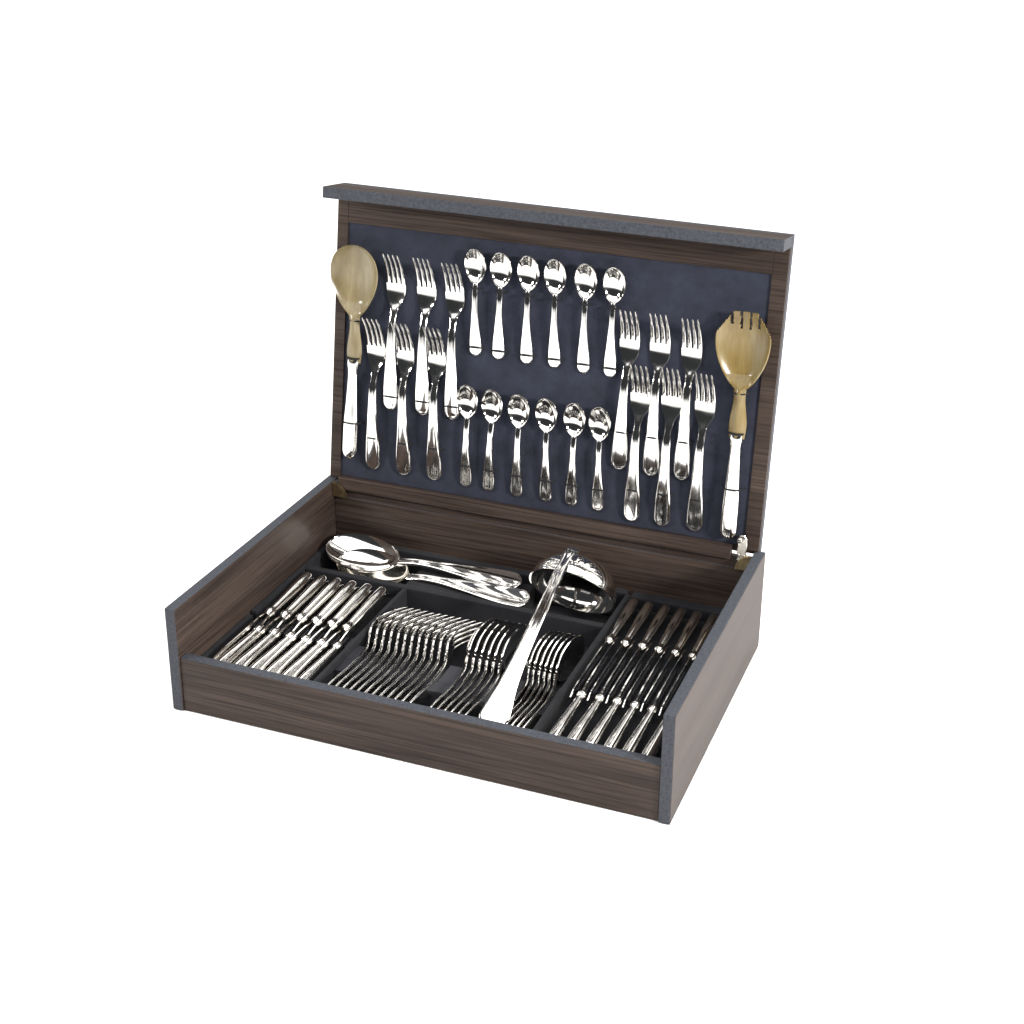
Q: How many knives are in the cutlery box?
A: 24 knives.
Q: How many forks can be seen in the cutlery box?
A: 24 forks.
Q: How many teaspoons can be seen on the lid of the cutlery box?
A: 12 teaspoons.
